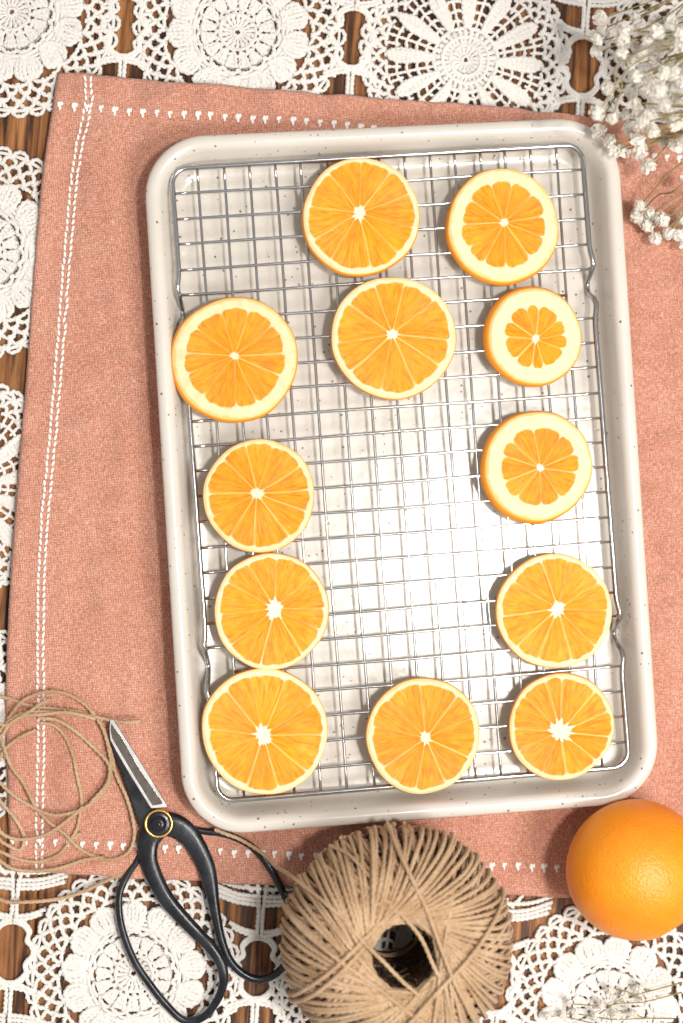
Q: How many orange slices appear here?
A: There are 12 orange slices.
